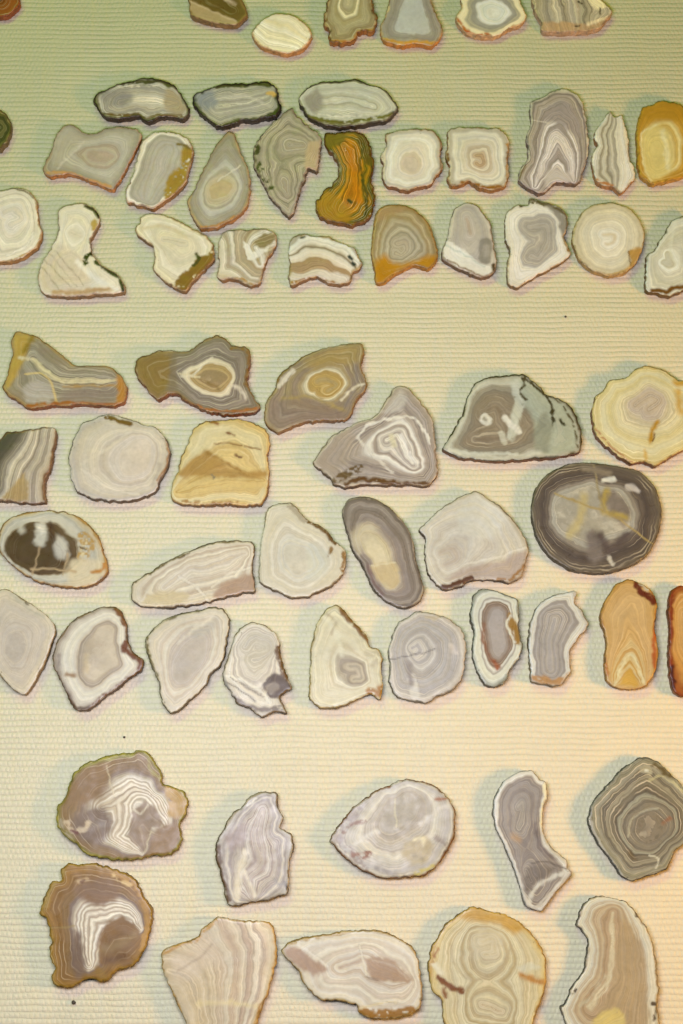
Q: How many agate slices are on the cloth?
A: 66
